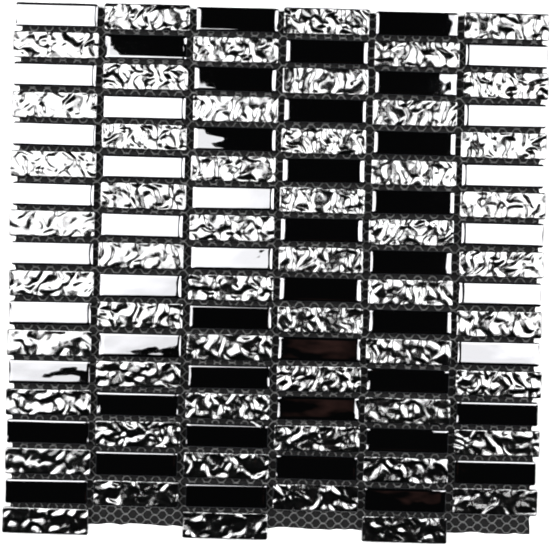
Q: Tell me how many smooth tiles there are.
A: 51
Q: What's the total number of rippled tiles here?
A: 54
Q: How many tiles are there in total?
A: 105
